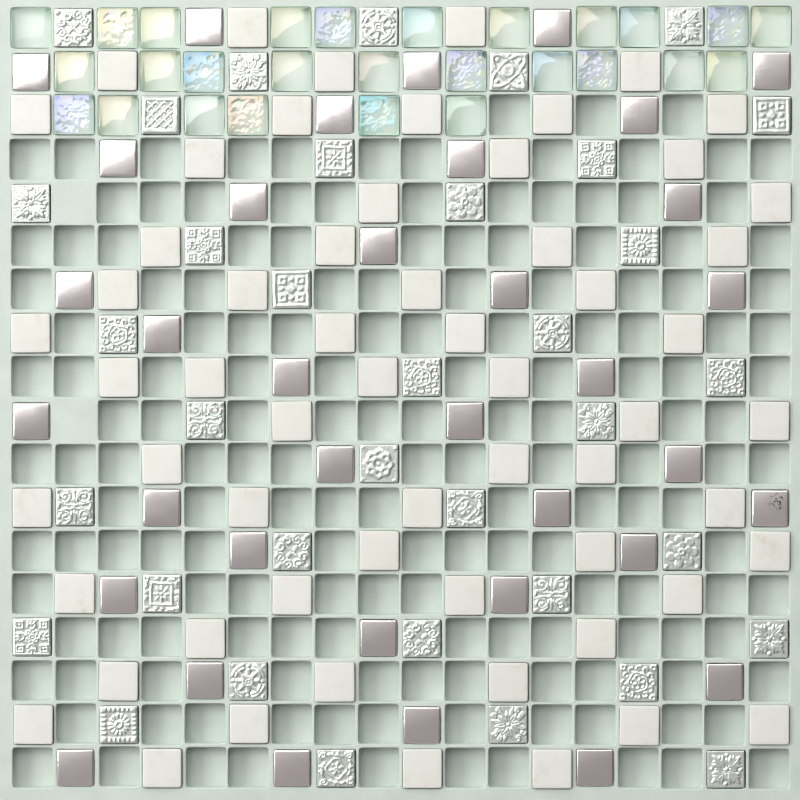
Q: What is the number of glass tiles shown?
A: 27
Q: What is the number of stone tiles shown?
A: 60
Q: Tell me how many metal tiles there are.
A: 36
